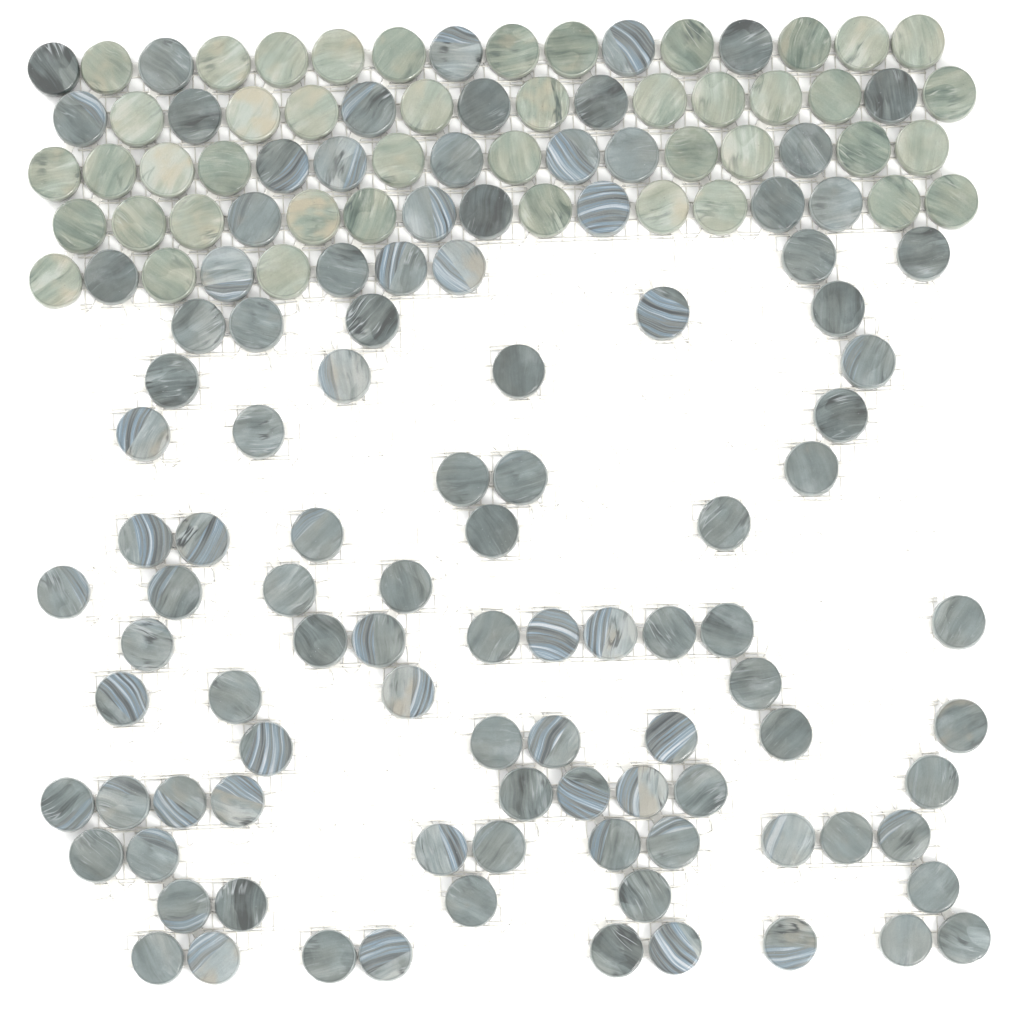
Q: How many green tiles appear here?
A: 44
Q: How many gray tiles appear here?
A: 105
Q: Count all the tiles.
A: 149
